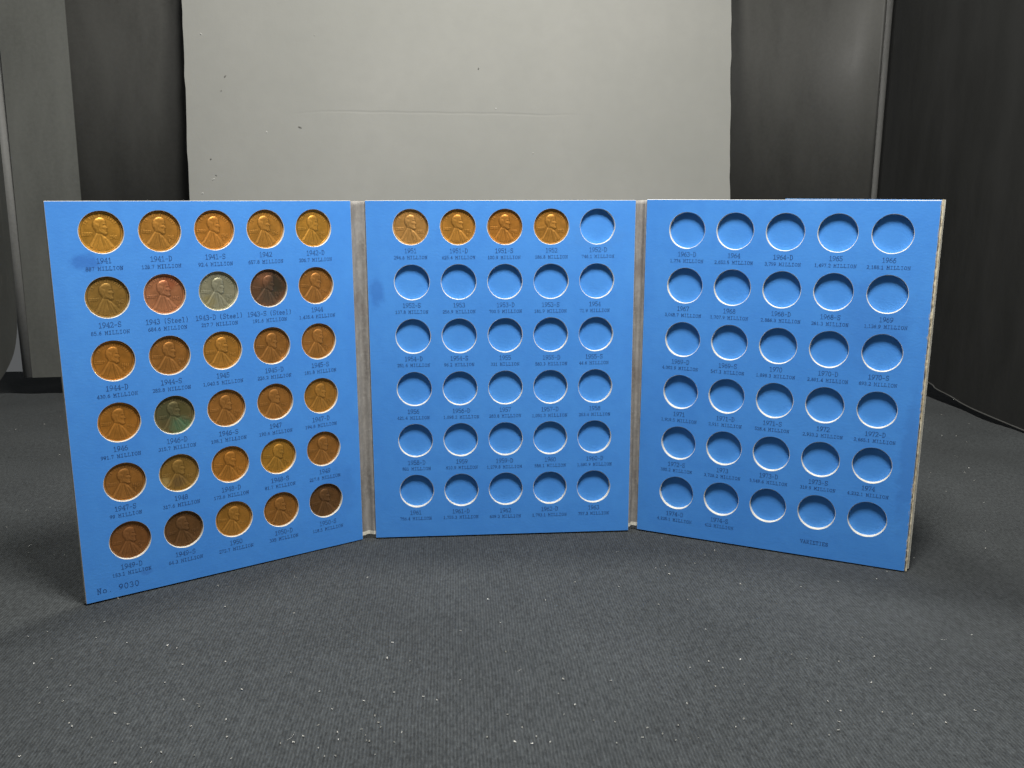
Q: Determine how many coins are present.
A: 34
